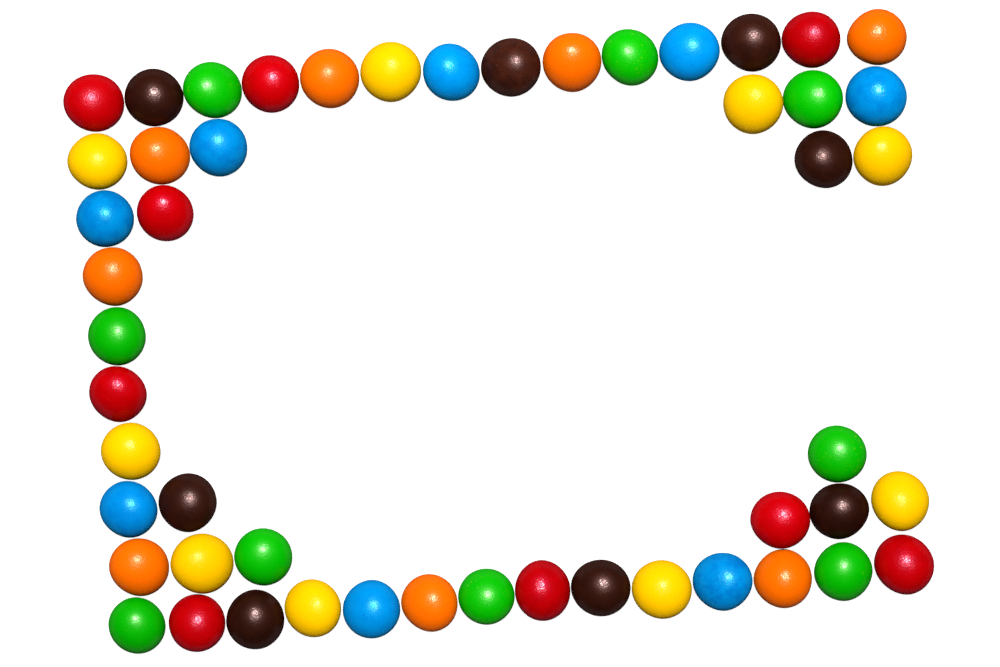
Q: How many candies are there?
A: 51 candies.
